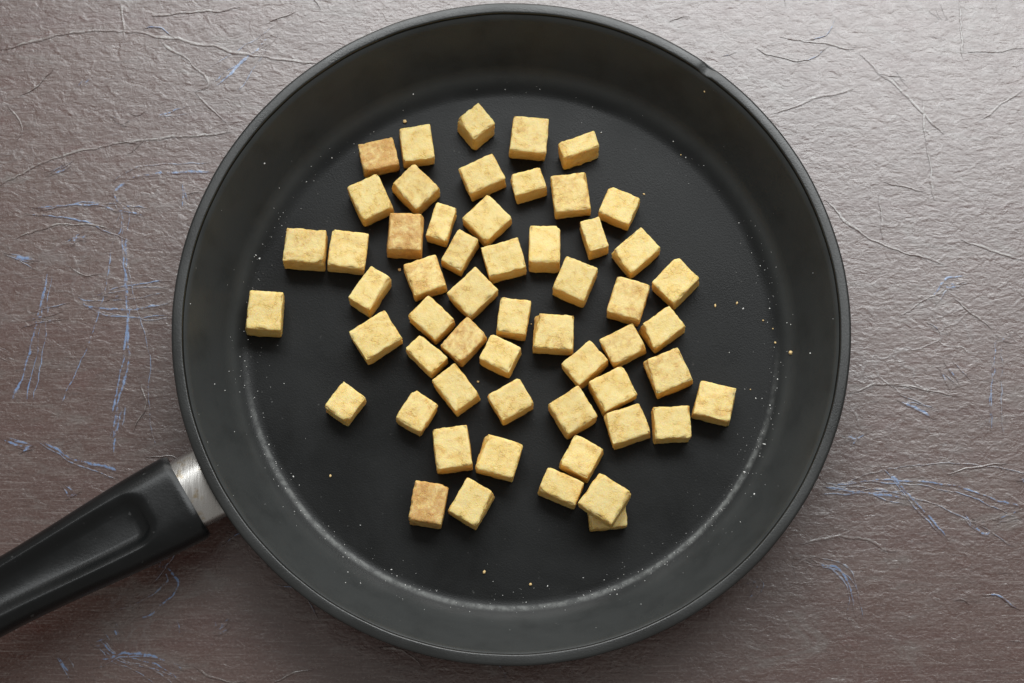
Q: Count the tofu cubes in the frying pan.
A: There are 56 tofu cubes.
